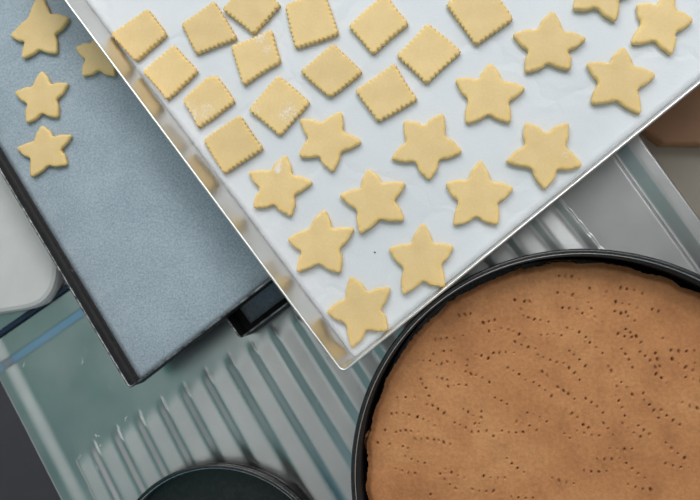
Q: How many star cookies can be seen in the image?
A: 18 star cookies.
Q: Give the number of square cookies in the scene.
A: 14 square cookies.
